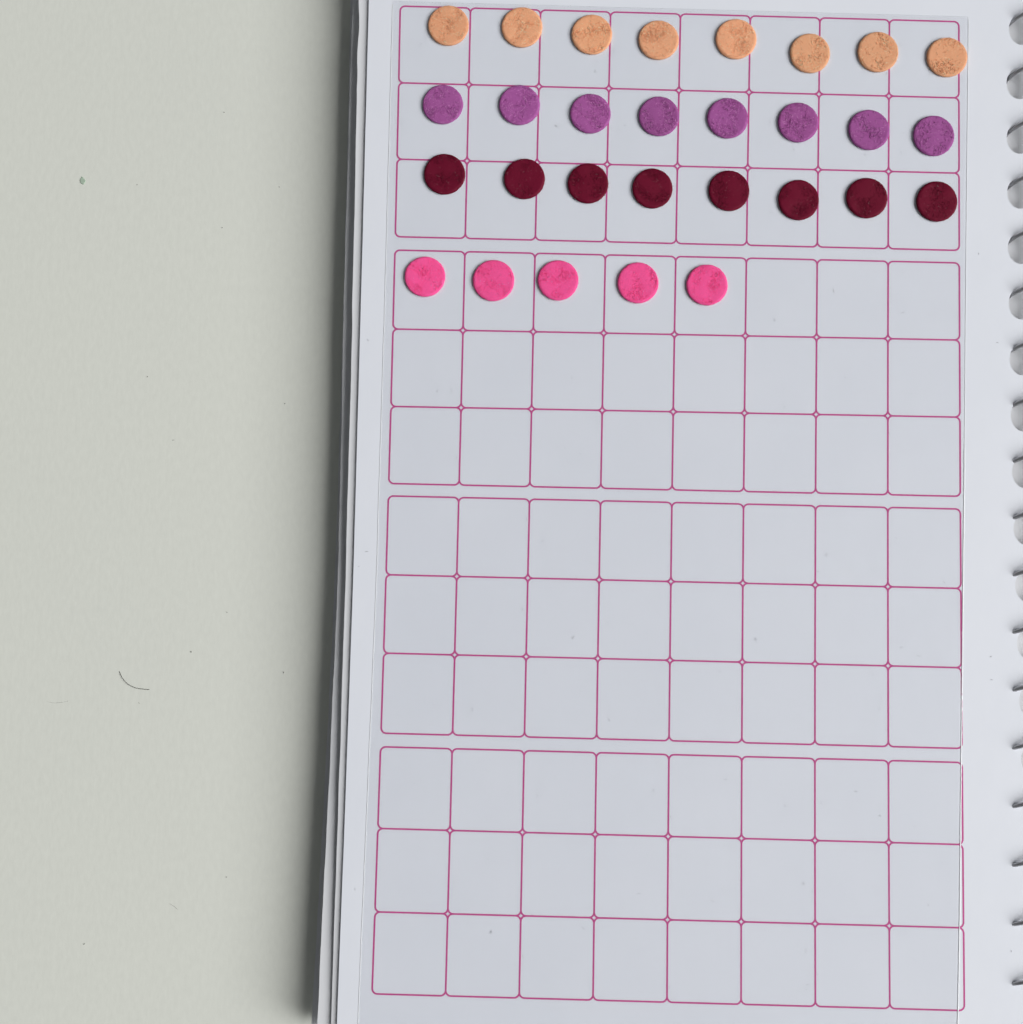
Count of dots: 29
